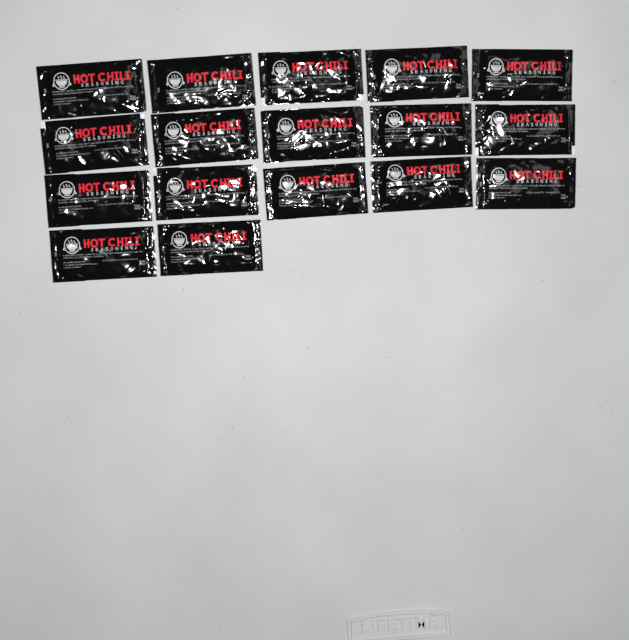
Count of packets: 17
